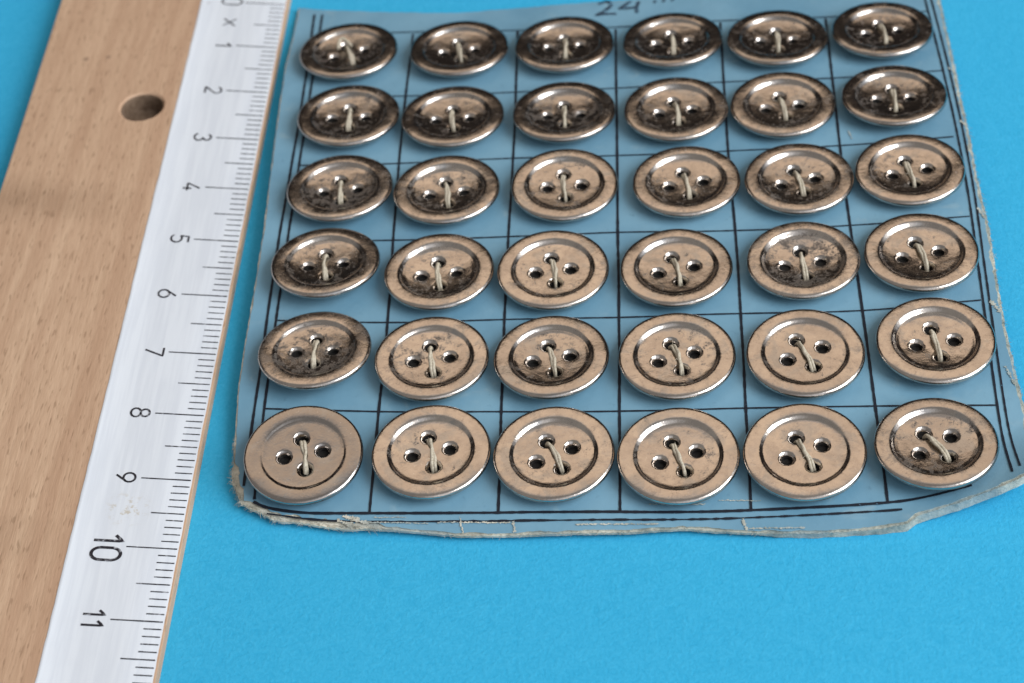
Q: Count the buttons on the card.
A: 36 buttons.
